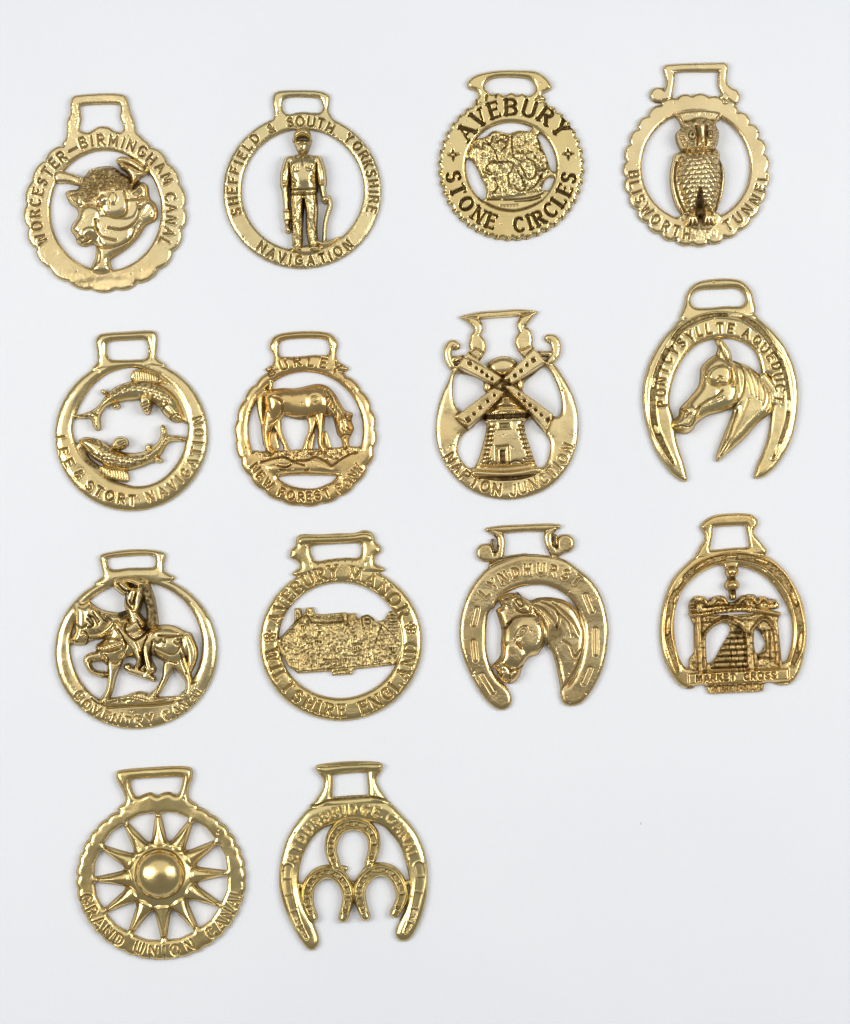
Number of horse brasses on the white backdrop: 14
